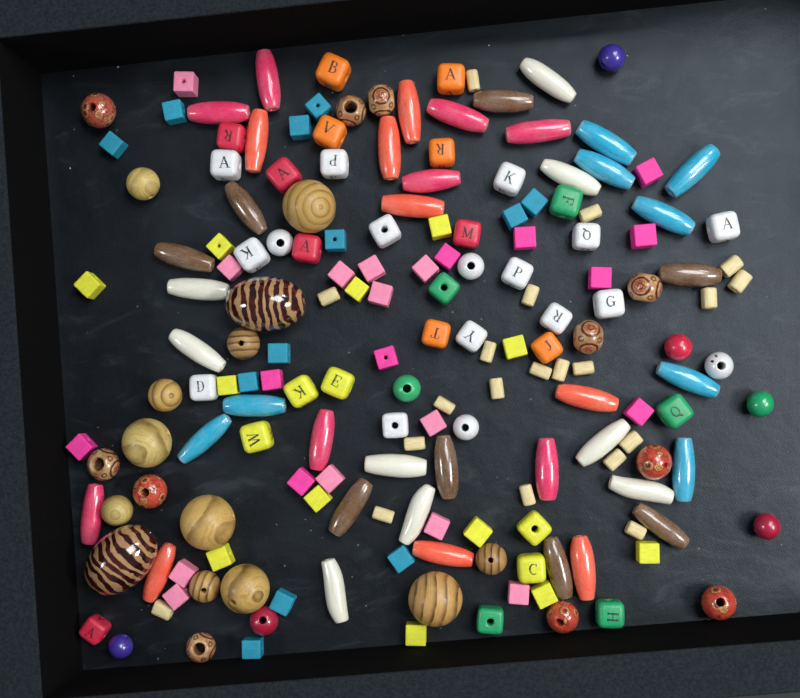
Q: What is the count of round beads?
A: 33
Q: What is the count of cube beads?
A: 80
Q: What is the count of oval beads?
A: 43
